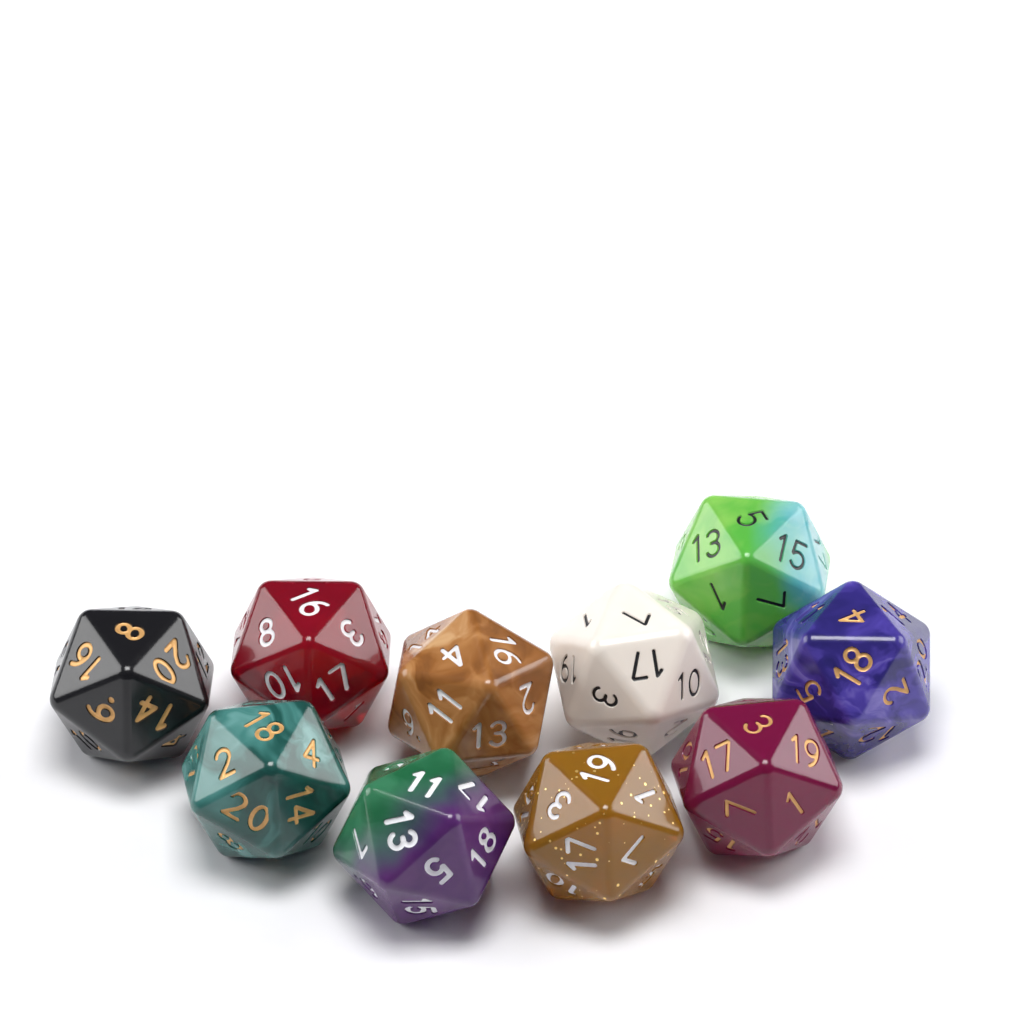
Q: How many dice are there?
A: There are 10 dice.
